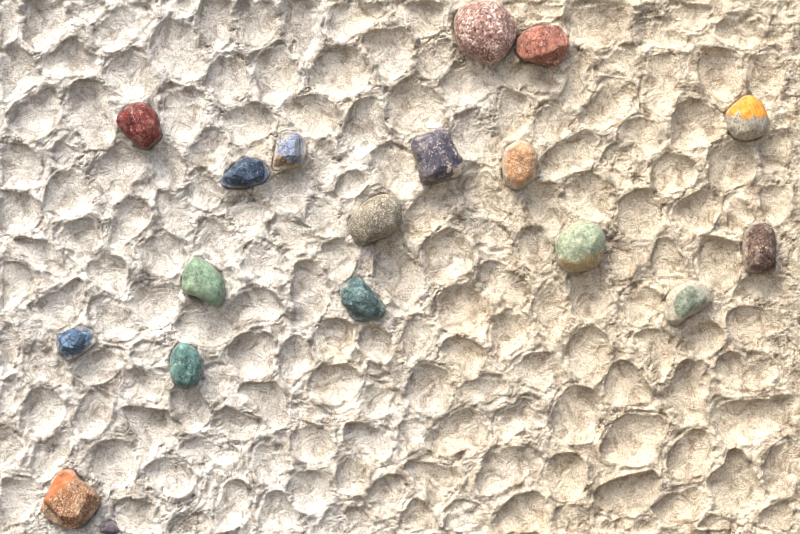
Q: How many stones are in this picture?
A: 18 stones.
